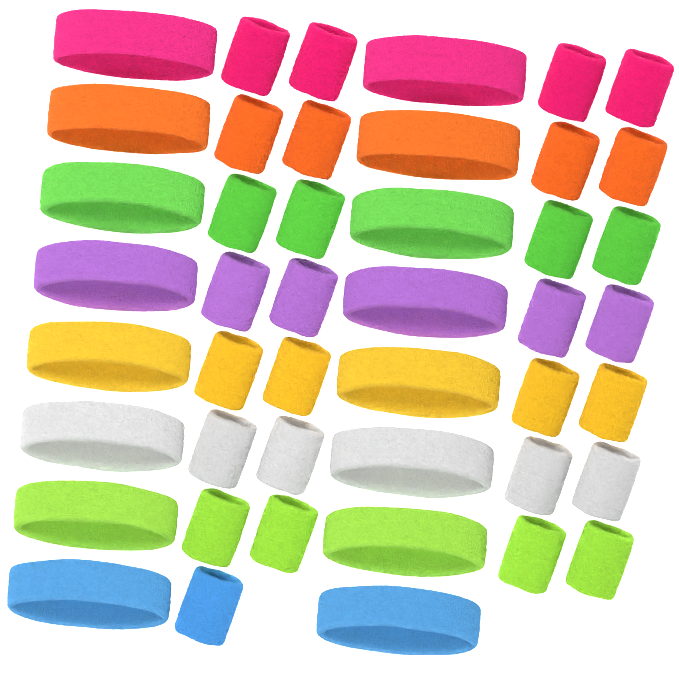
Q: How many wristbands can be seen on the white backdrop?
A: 29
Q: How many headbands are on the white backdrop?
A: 16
